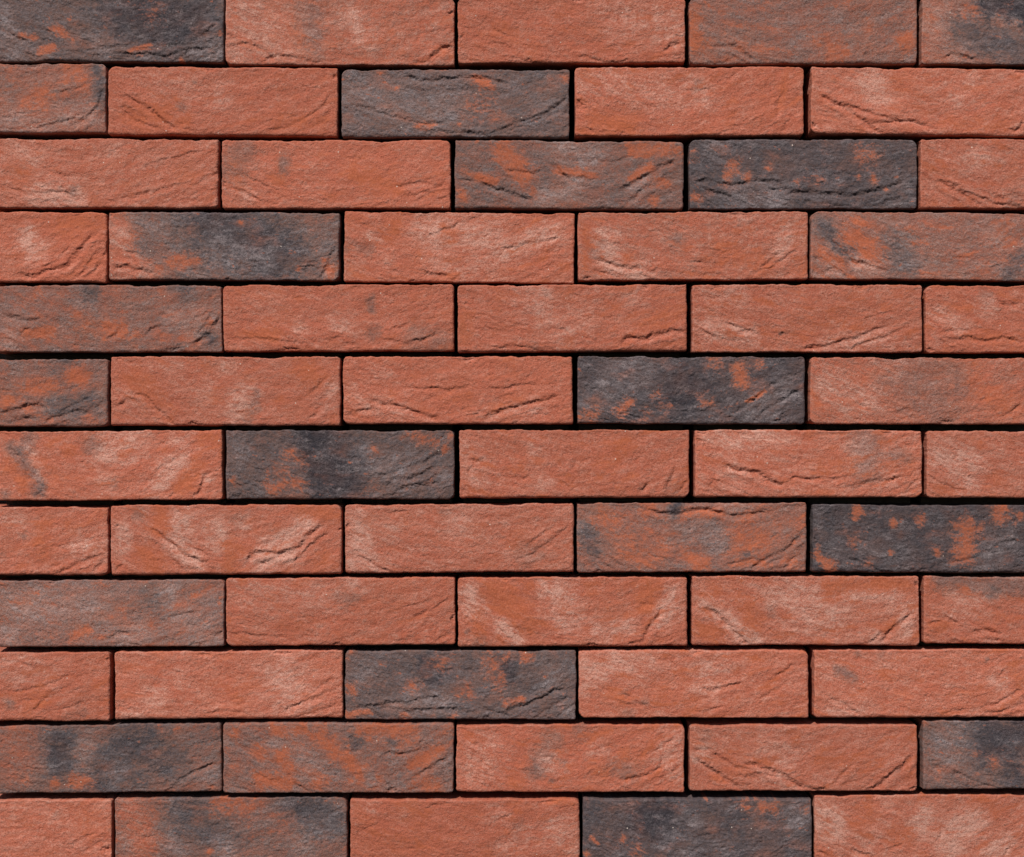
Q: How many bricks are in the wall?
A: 60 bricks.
